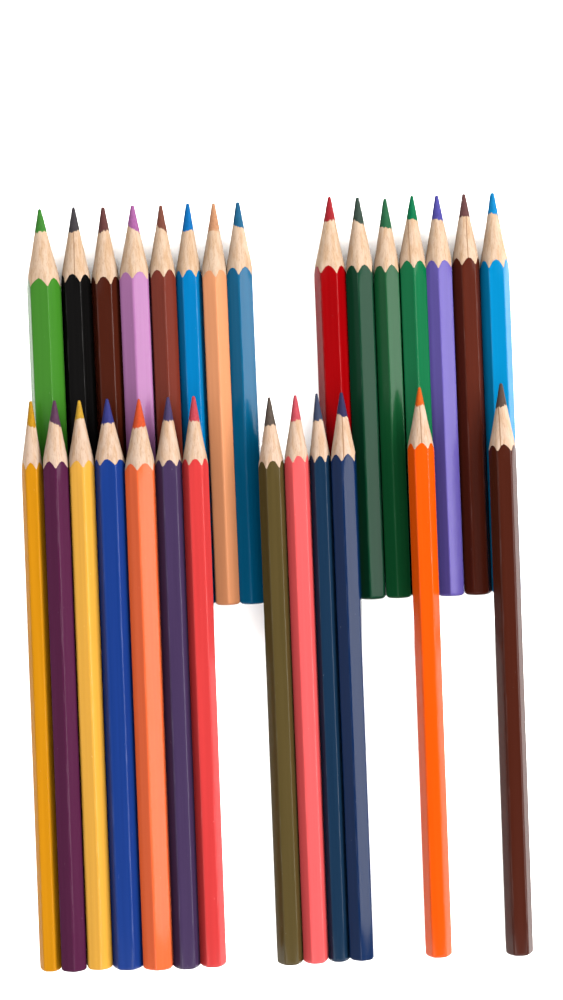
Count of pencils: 28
